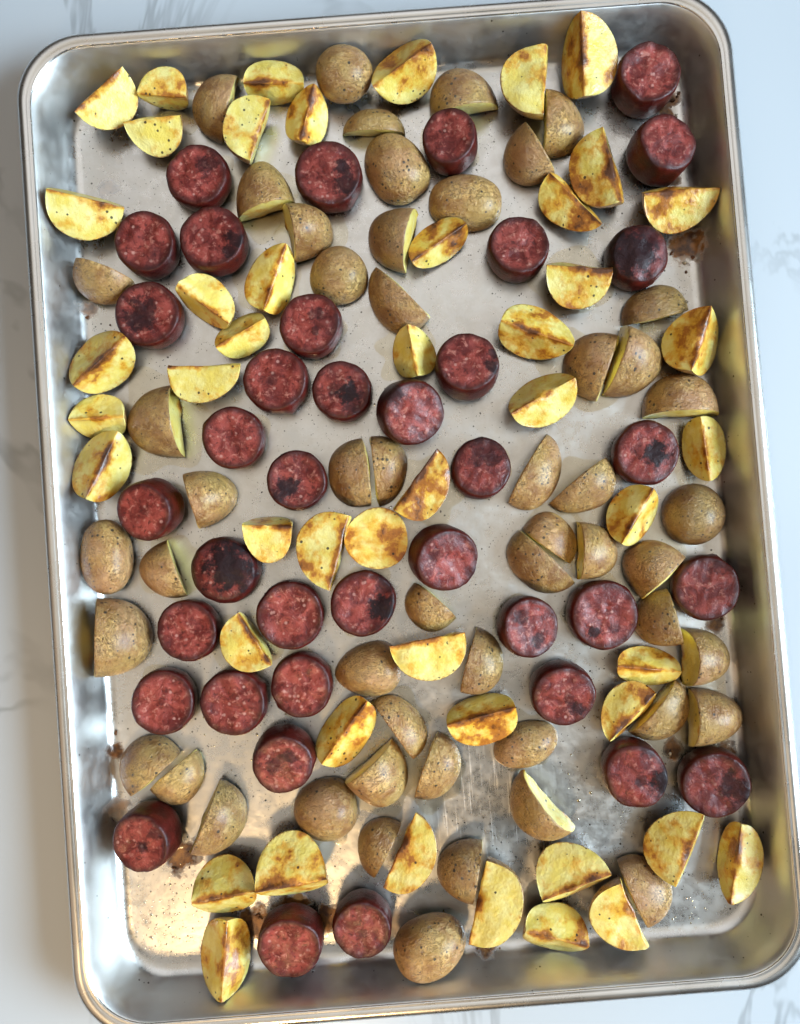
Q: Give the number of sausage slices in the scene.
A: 38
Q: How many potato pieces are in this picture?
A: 100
